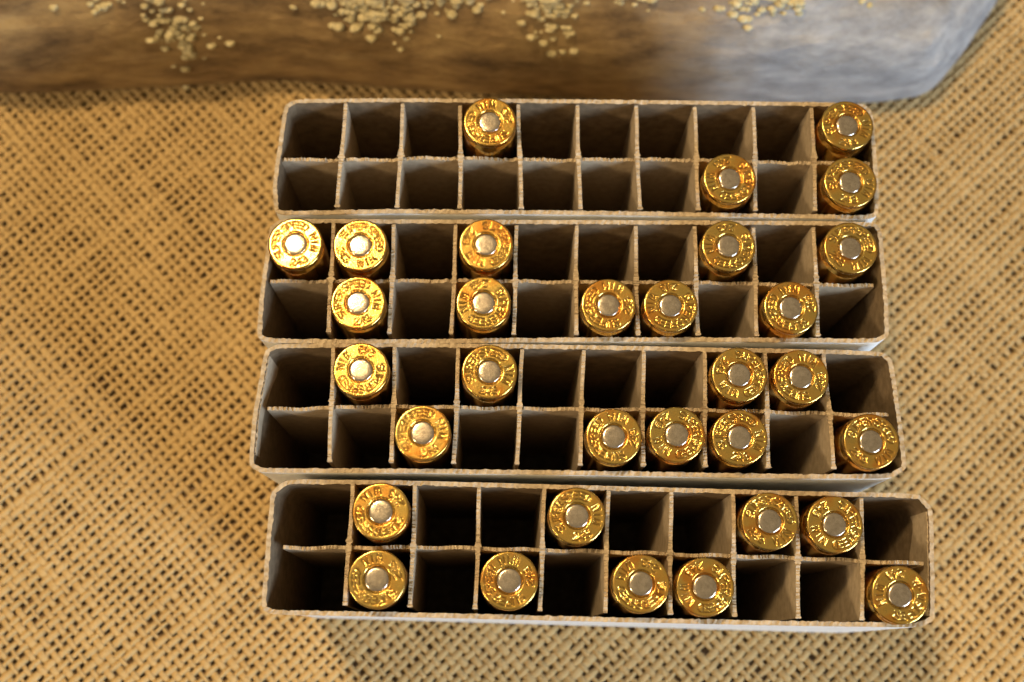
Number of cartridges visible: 32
